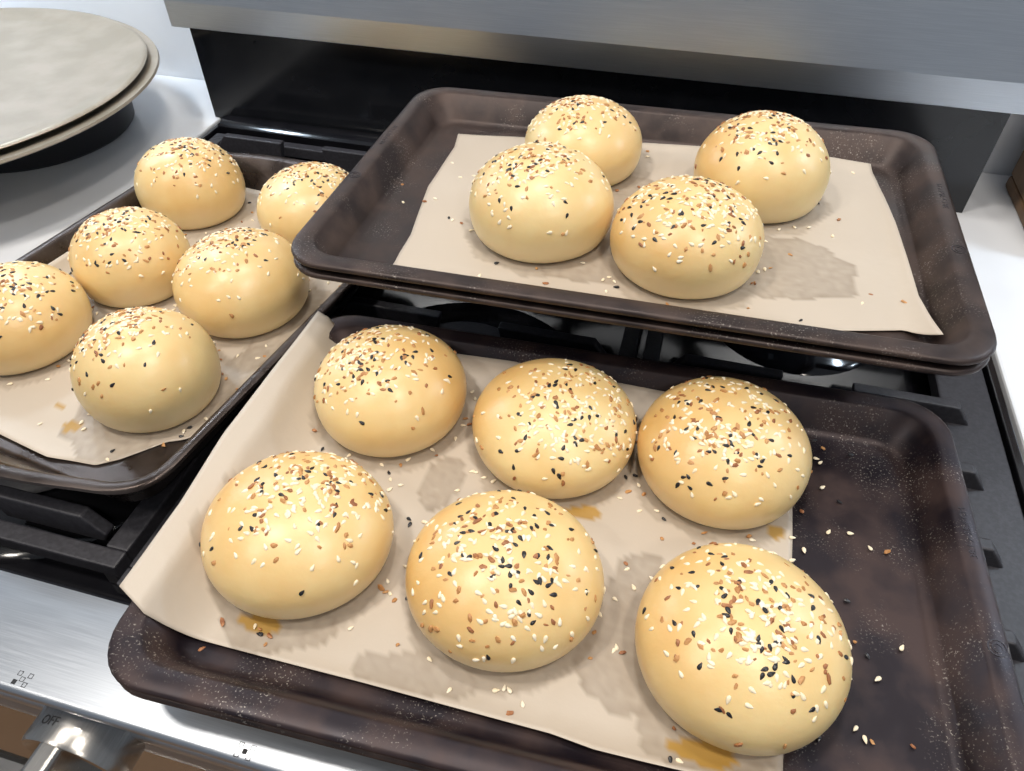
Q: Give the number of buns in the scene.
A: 16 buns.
